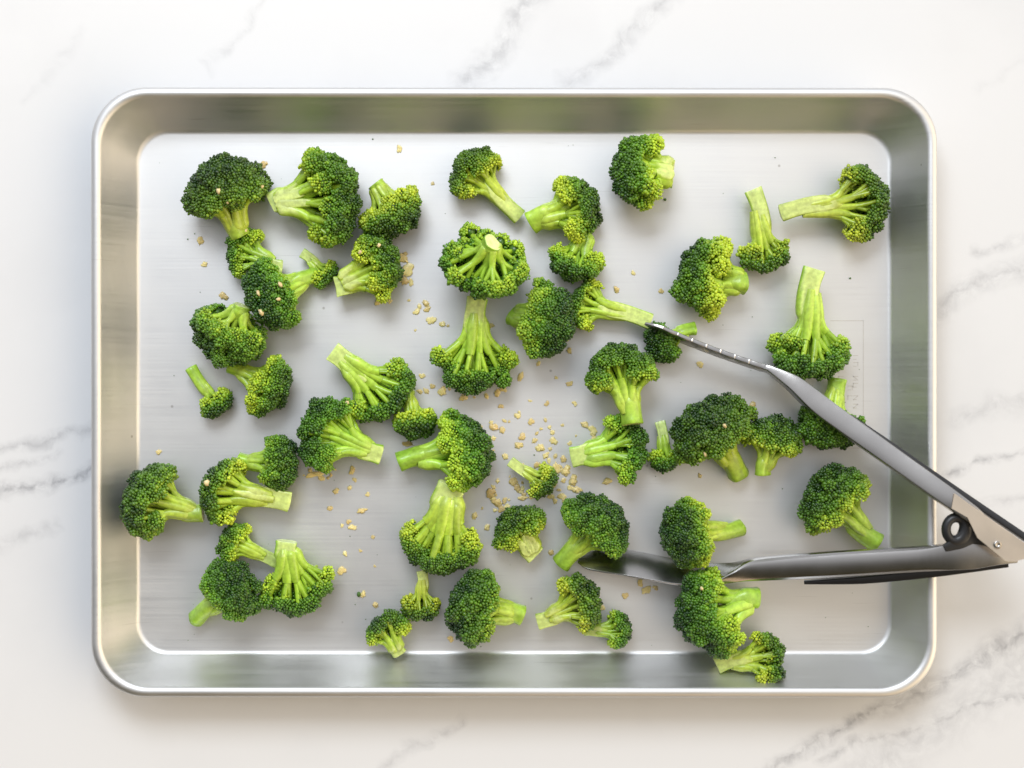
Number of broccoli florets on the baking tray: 52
